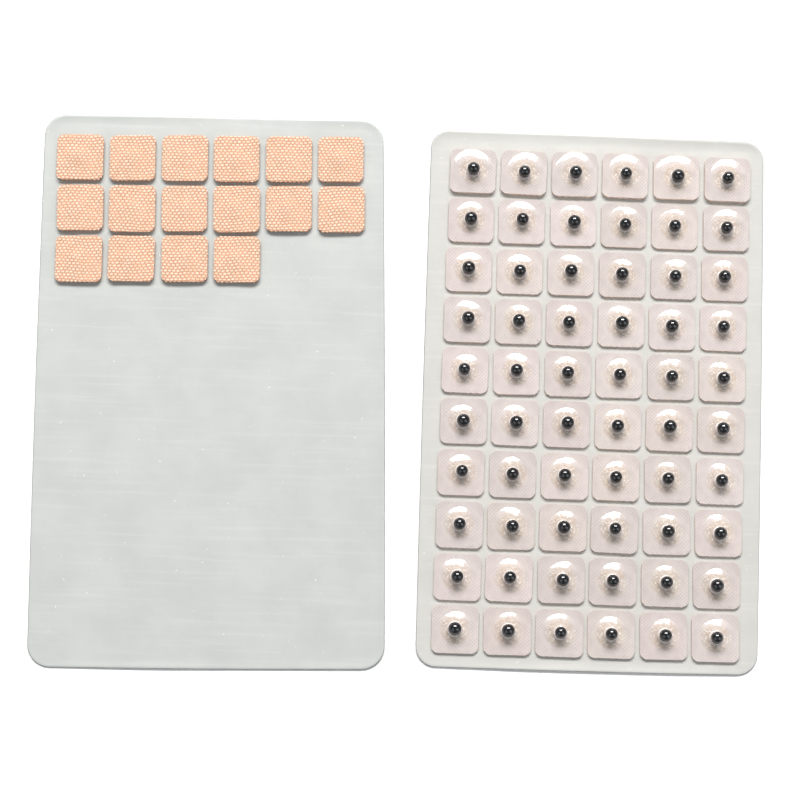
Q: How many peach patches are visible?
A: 16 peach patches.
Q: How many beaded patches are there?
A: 60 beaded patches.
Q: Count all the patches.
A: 76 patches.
